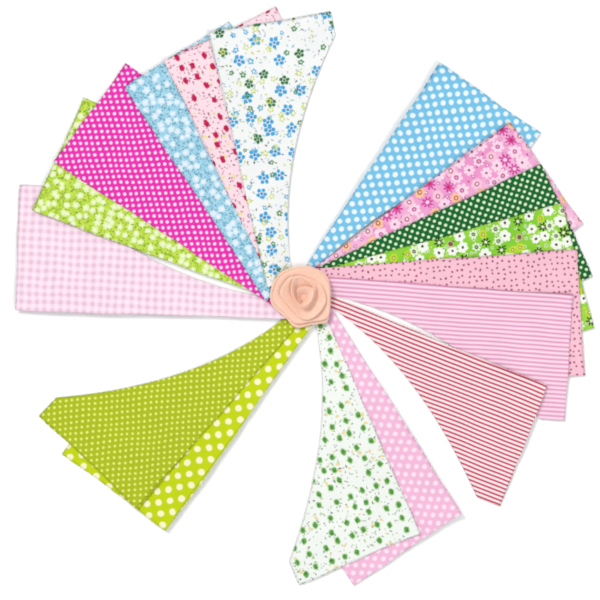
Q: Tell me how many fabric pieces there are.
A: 17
